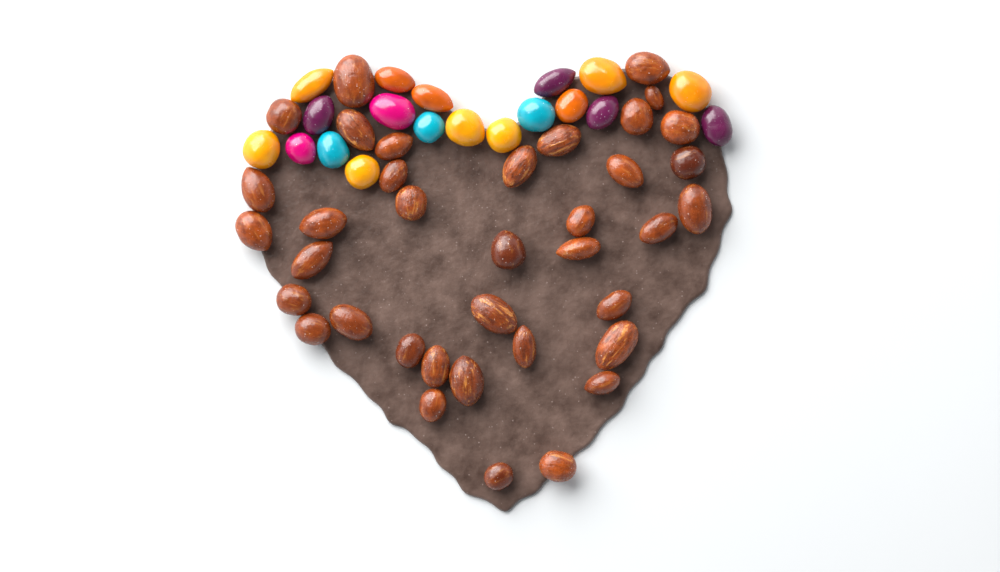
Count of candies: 19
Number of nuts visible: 37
